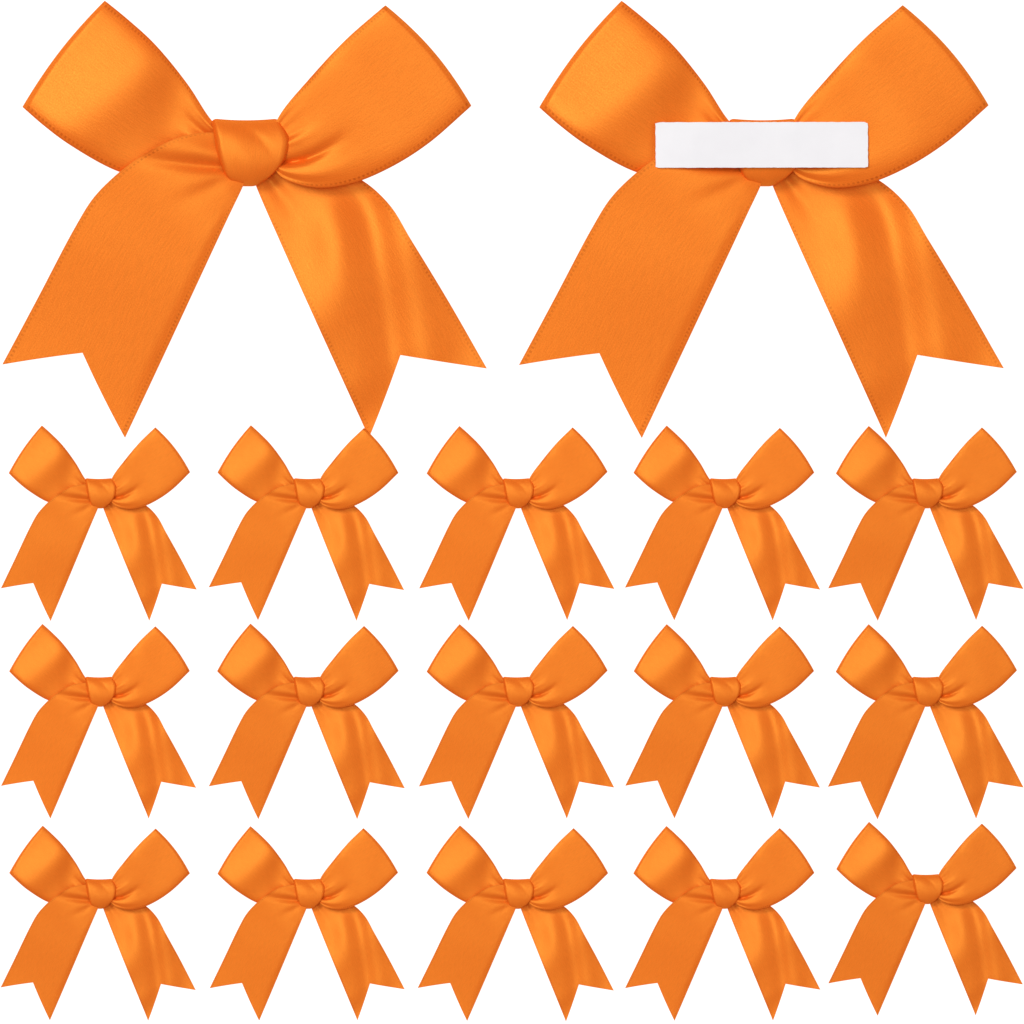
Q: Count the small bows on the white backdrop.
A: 15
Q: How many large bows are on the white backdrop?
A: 2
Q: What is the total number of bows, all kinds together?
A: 17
